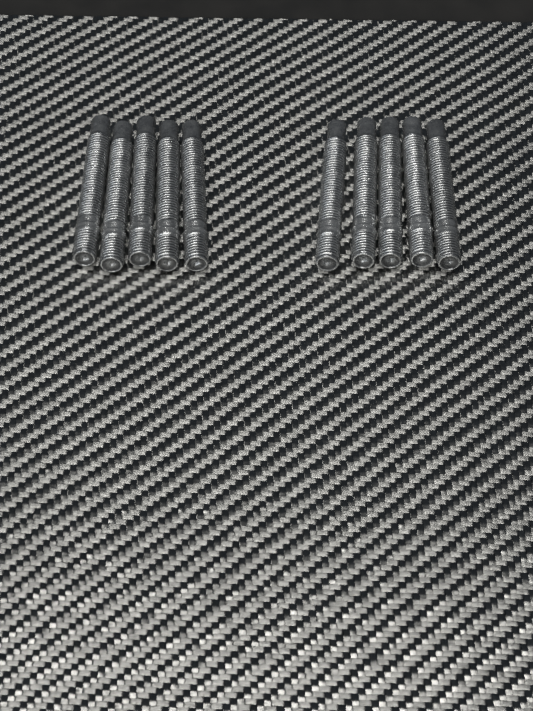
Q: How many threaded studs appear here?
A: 10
